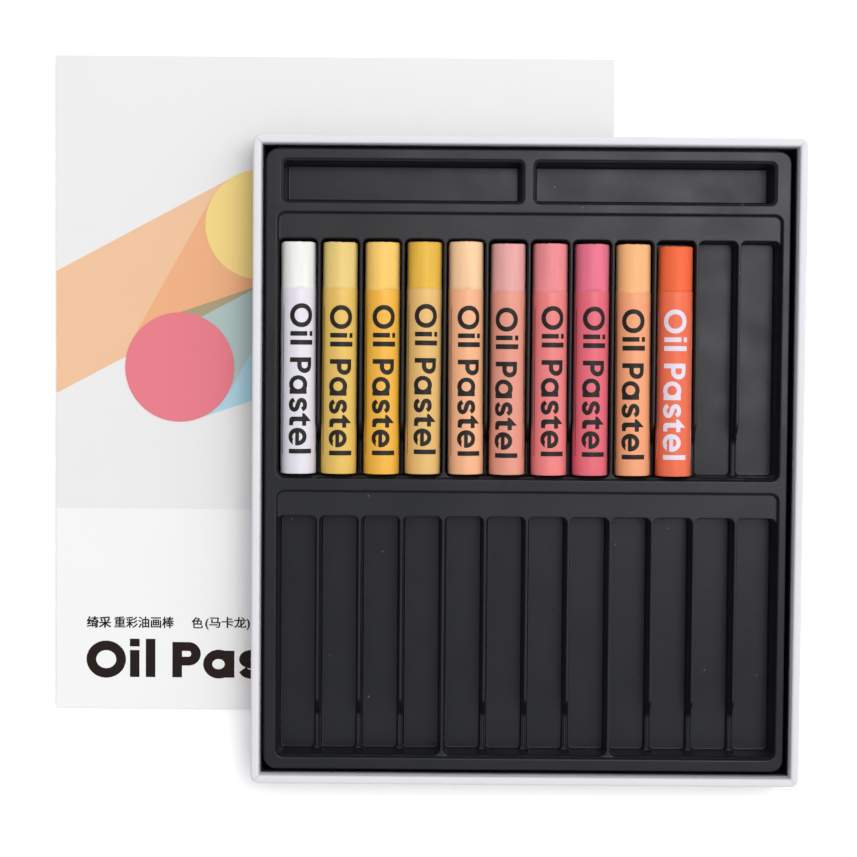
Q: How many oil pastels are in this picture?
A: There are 10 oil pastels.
